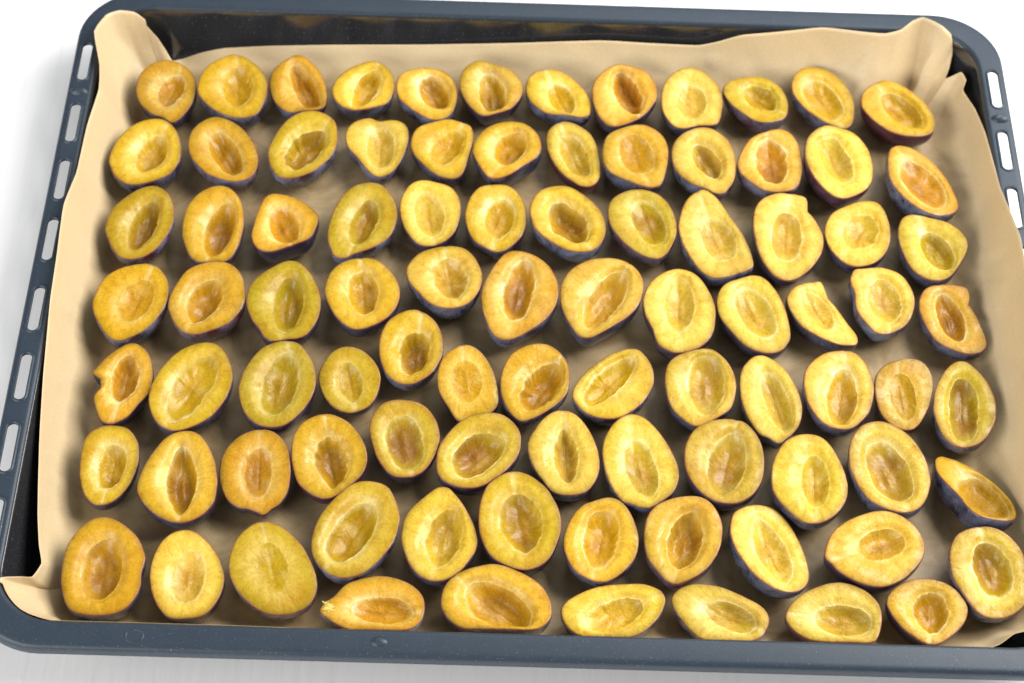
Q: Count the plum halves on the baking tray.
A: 90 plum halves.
